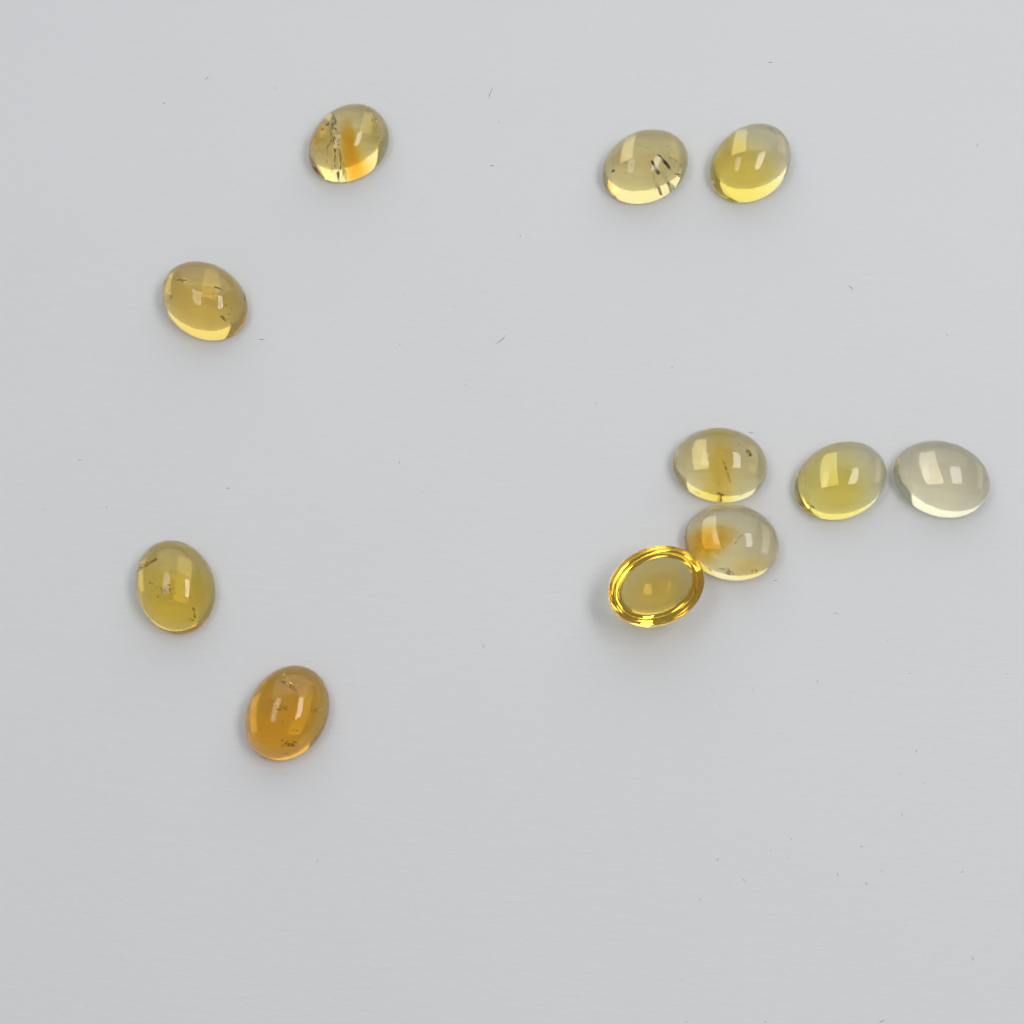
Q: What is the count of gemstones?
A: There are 11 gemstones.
